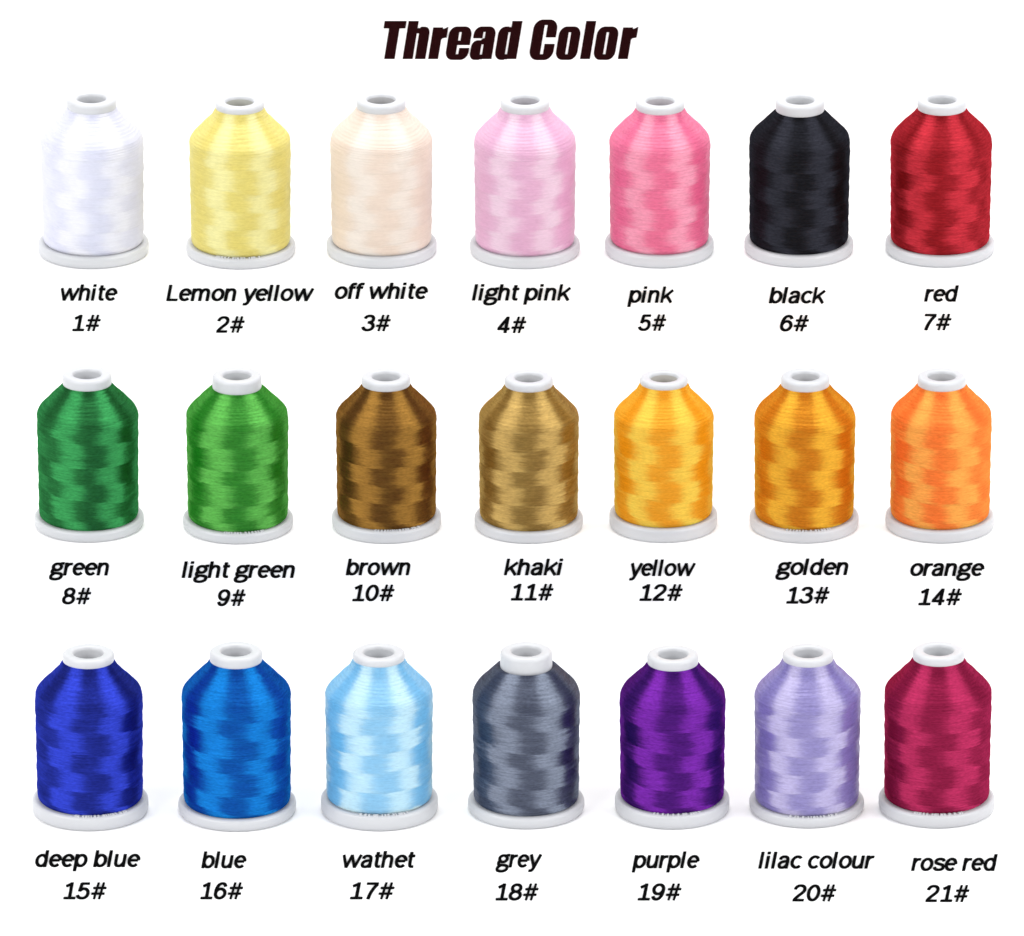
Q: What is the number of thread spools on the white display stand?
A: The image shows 21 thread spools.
